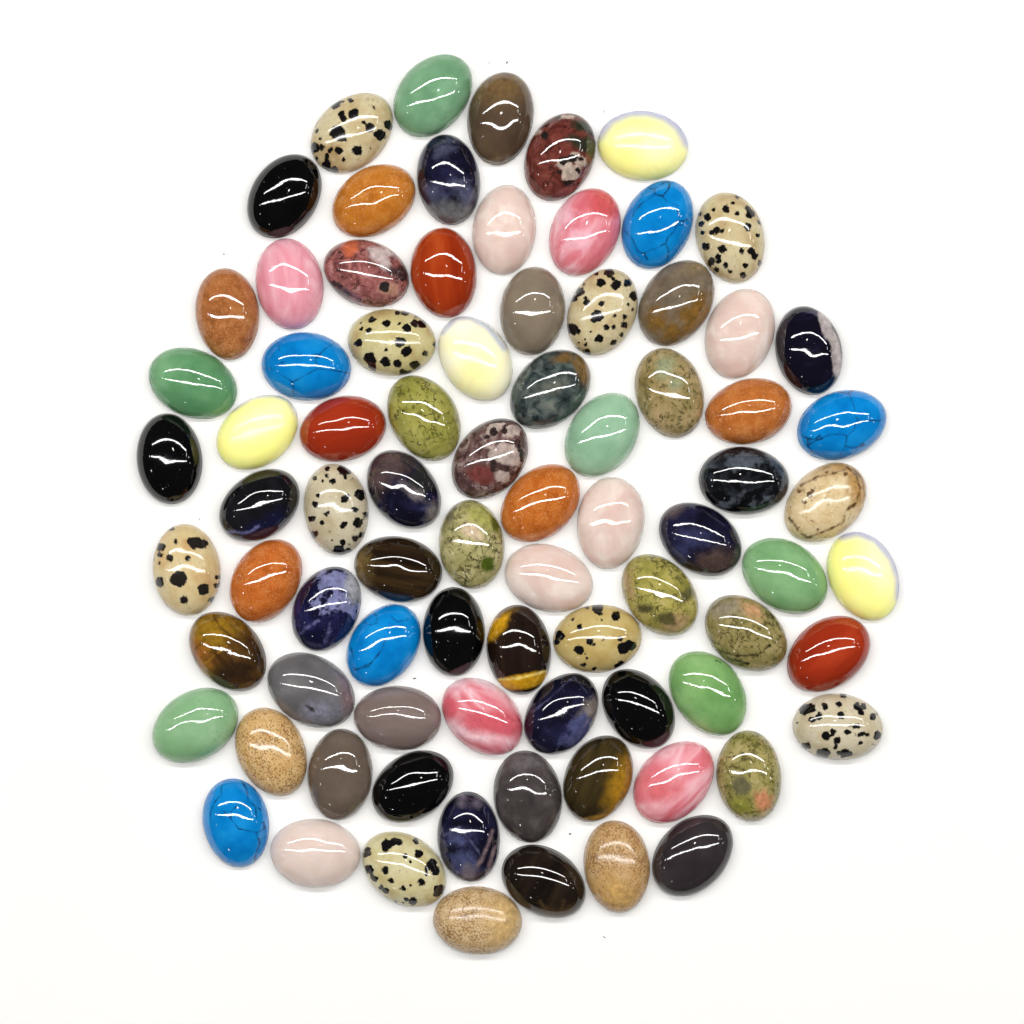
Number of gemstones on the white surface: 82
